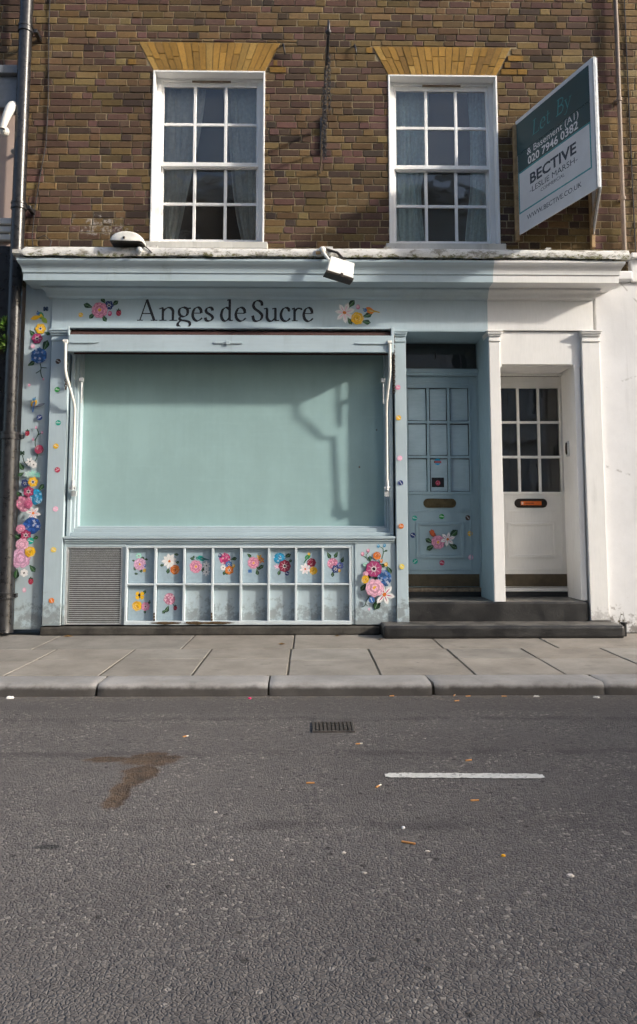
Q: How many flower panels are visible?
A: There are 10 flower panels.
